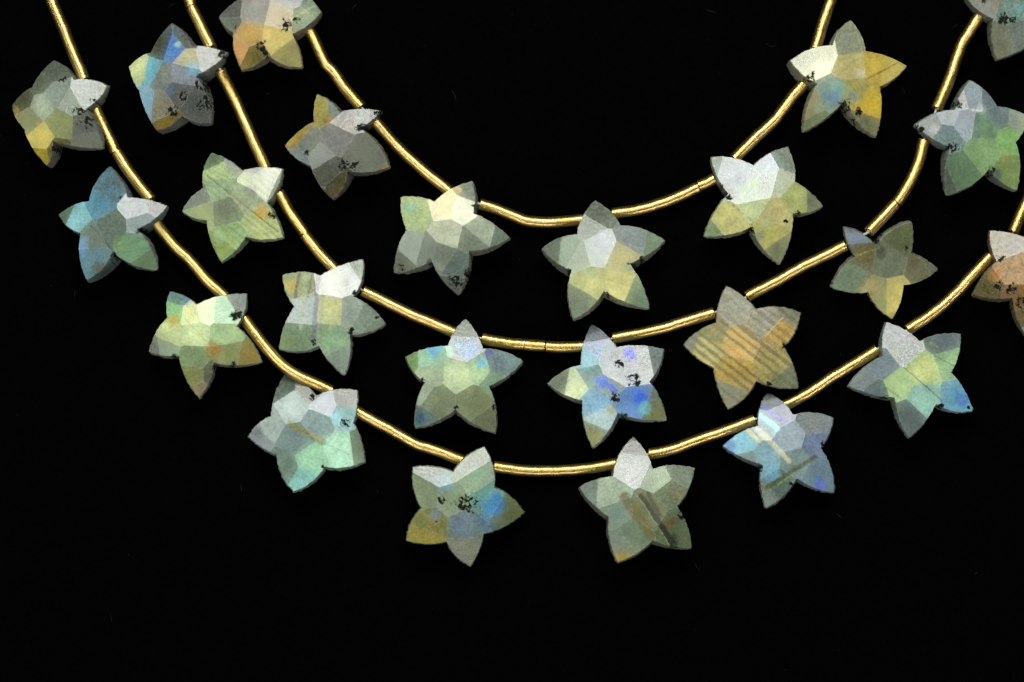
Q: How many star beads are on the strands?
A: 24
